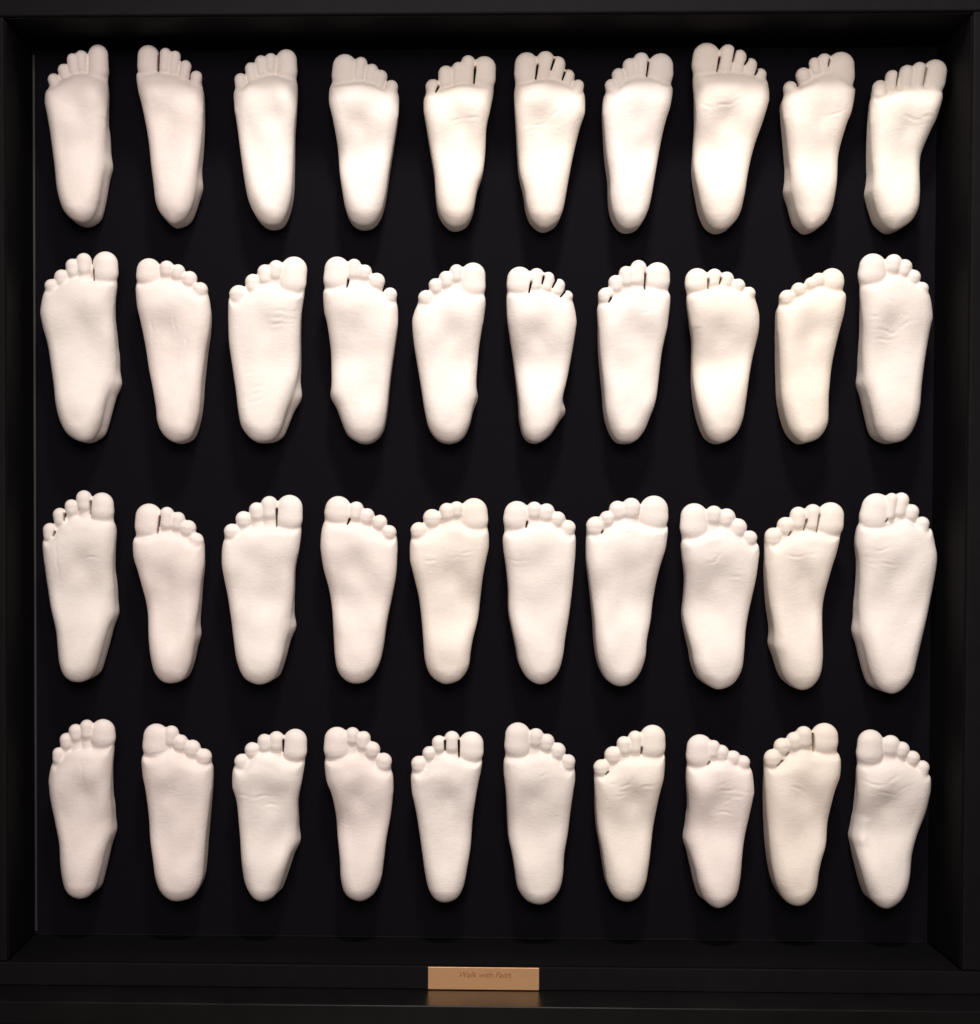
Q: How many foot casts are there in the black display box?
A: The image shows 40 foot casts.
